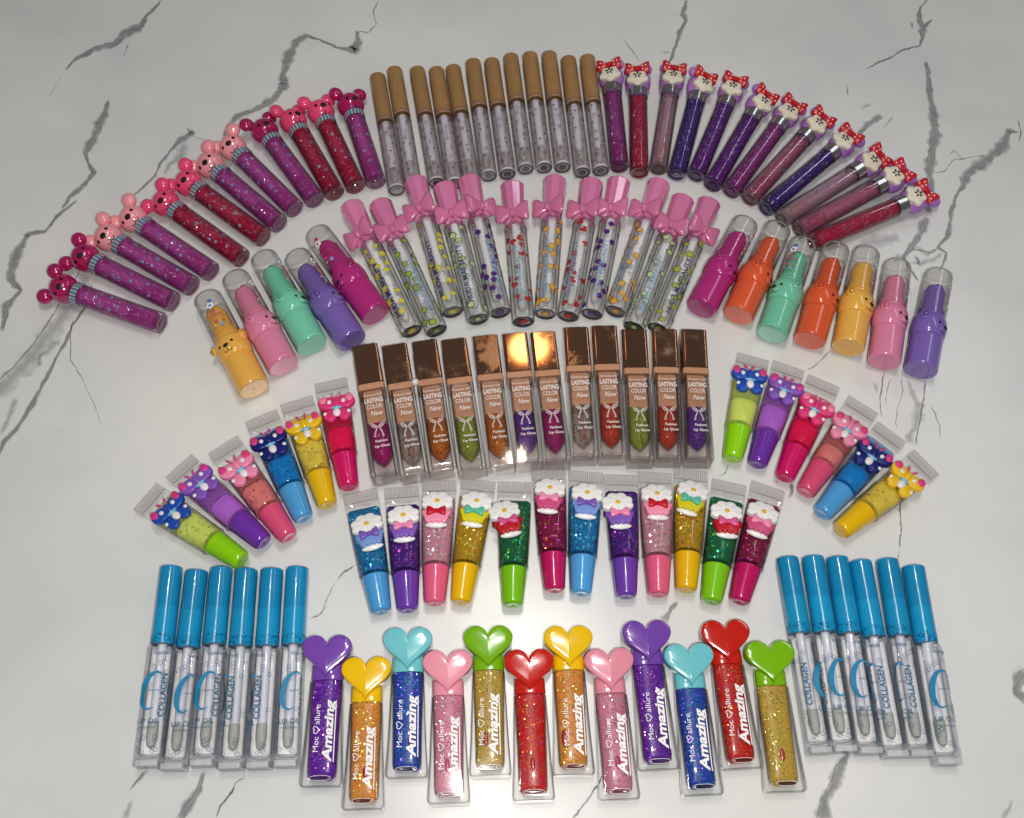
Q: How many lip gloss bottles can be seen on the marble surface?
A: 84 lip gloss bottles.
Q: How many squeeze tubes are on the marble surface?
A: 24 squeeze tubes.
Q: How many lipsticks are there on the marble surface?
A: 12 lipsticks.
